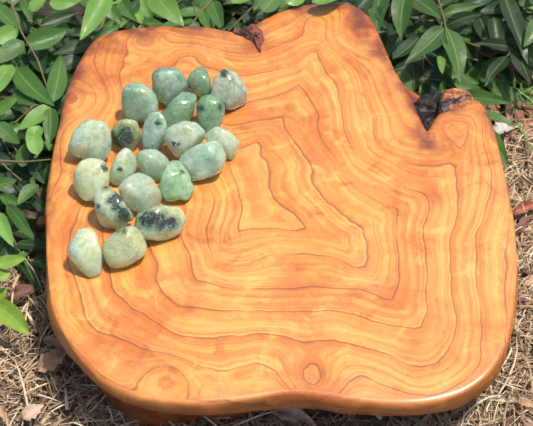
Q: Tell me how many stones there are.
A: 21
